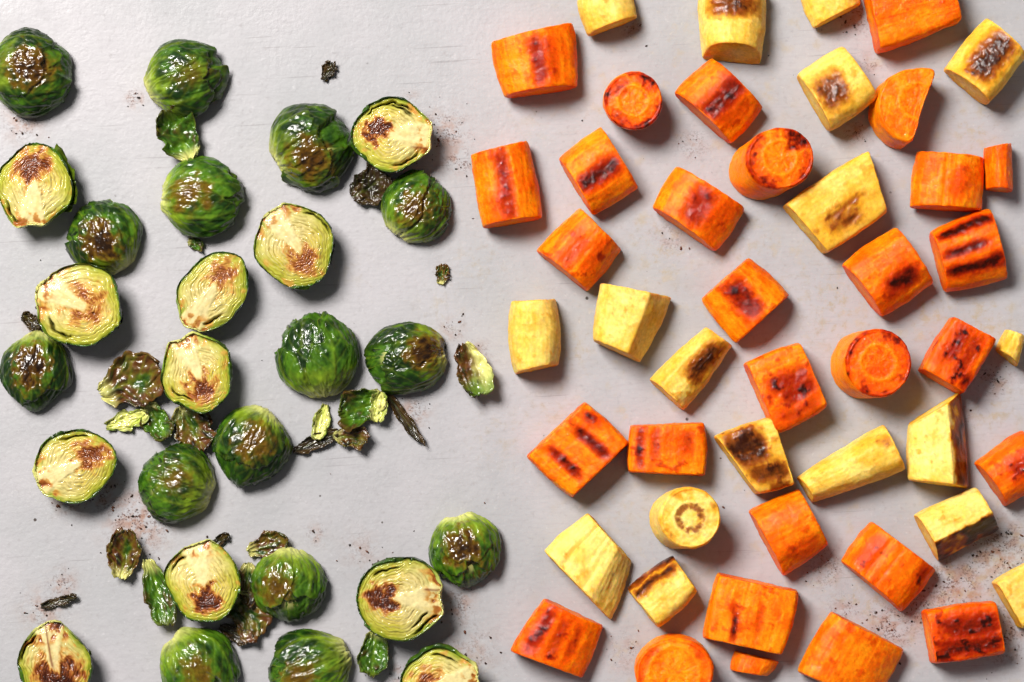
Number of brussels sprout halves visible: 26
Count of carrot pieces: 29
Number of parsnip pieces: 18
